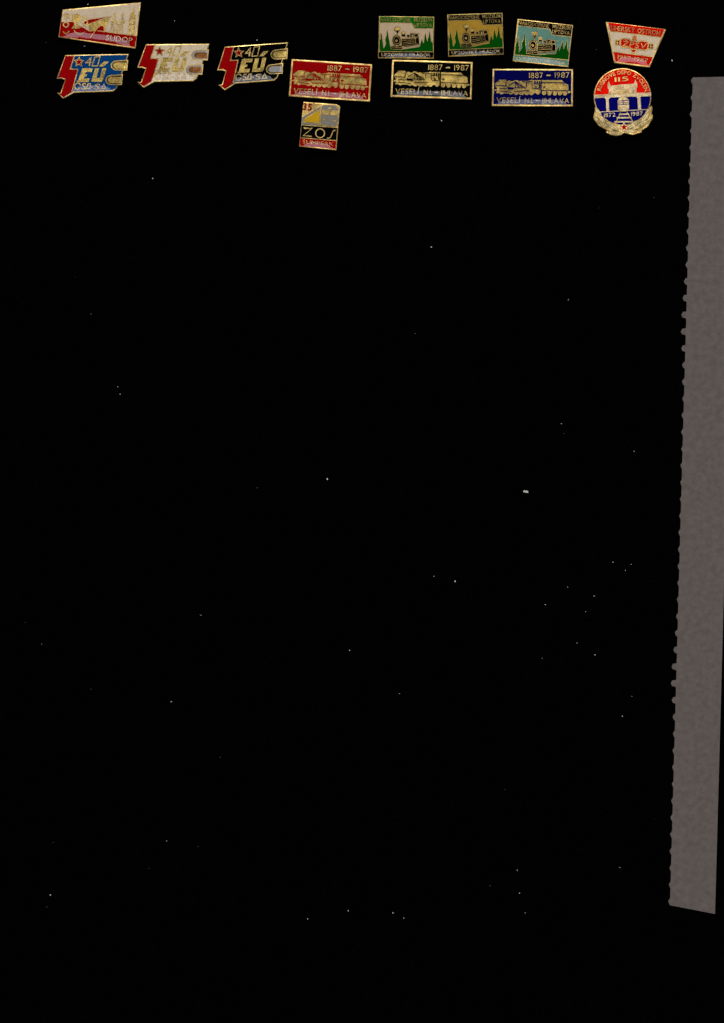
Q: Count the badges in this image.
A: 13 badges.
